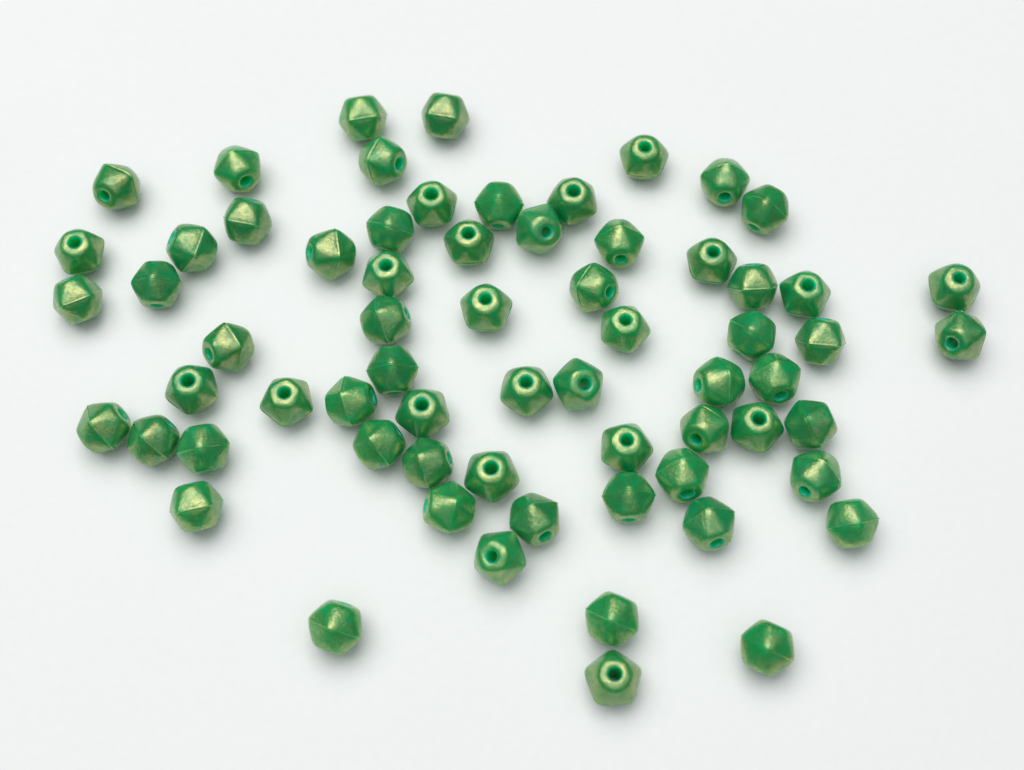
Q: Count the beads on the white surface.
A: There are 66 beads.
